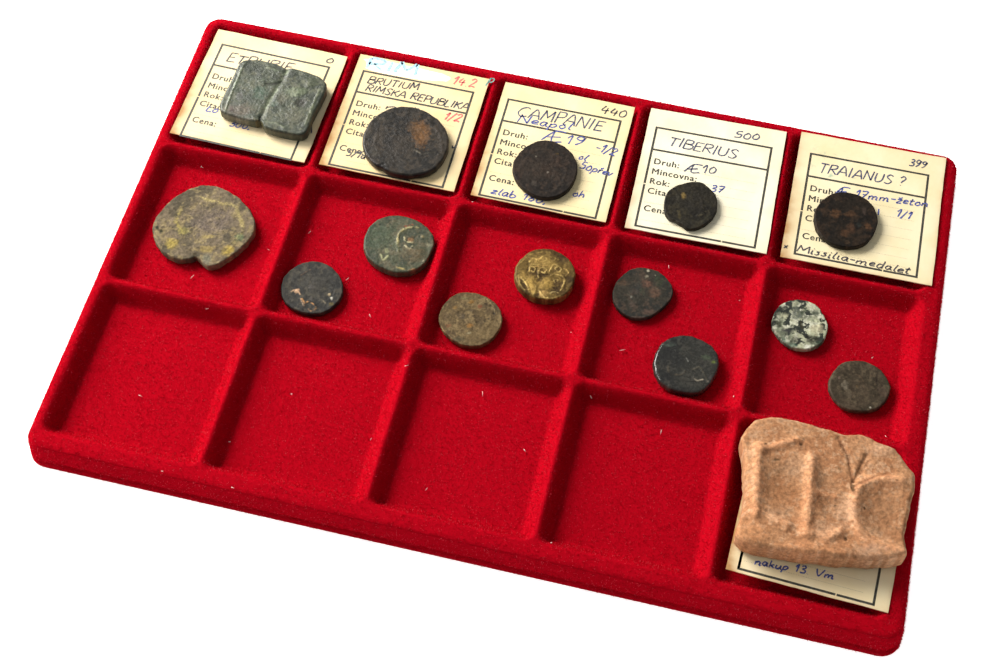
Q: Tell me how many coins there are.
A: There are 13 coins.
